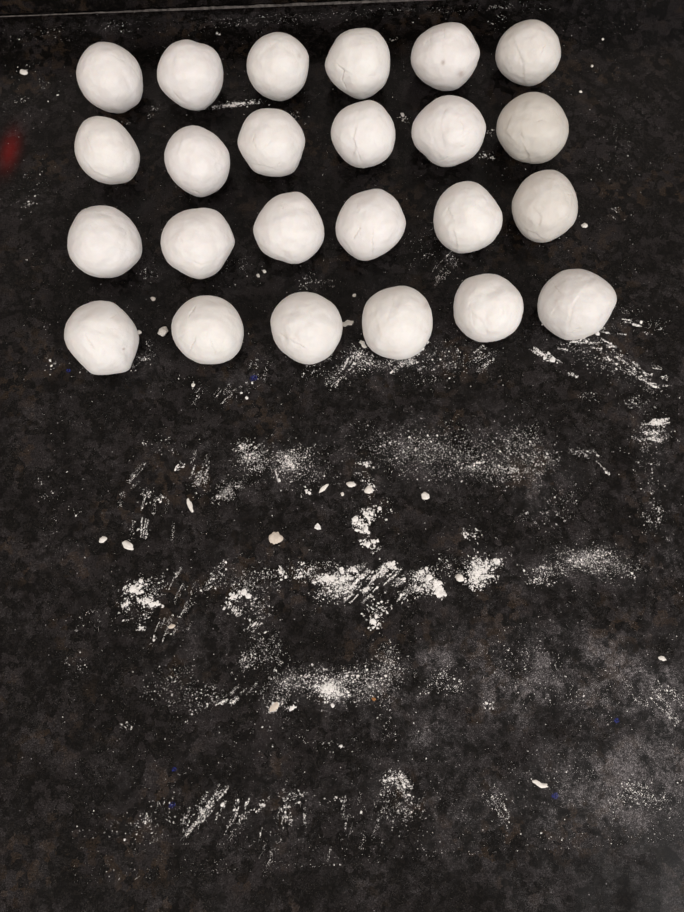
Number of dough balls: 24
